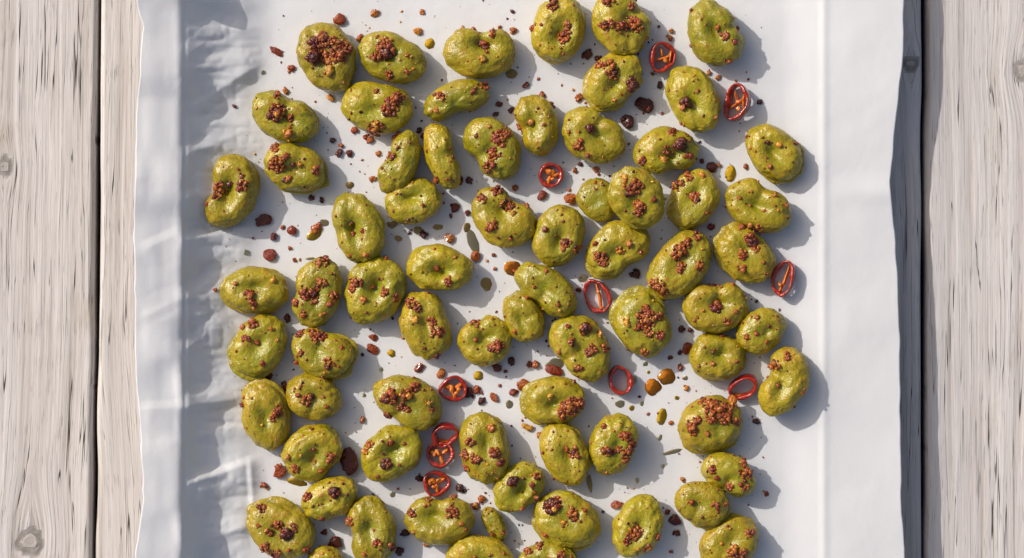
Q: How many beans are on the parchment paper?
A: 71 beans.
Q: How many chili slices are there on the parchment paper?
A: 11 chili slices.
